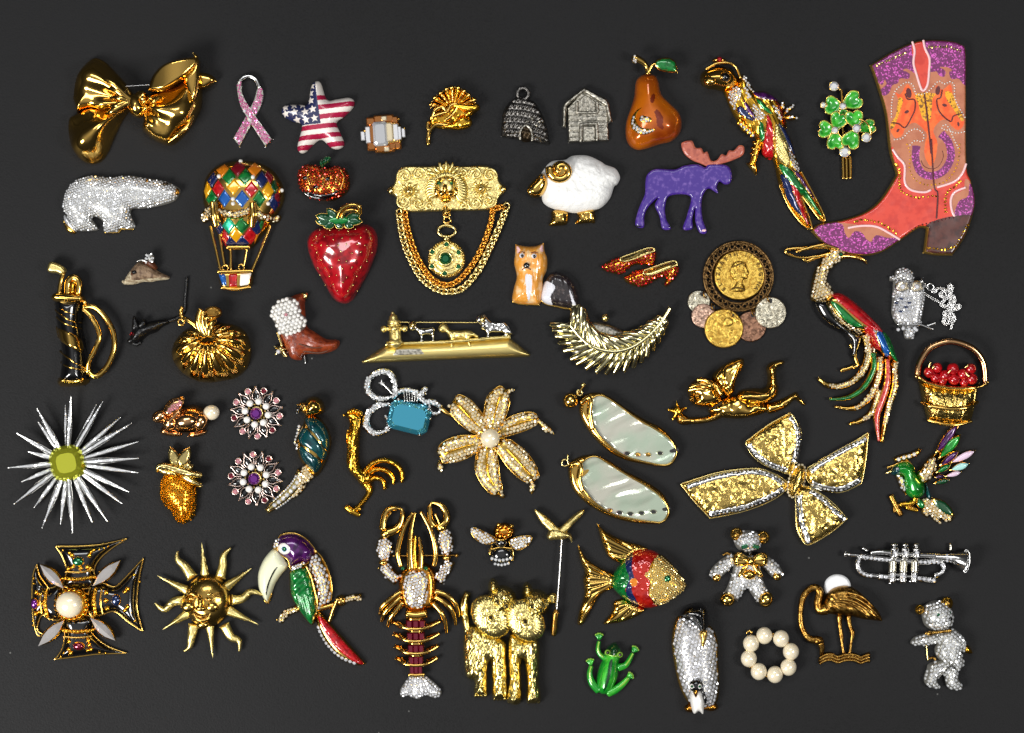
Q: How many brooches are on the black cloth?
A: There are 60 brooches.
